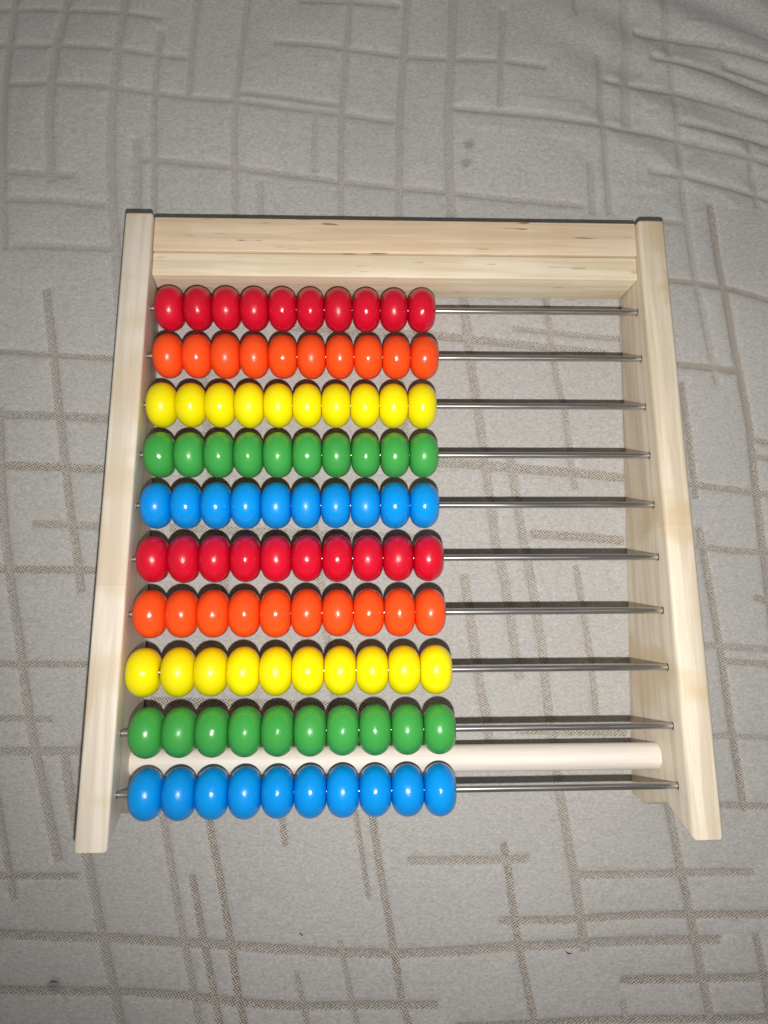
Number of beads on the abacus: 100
